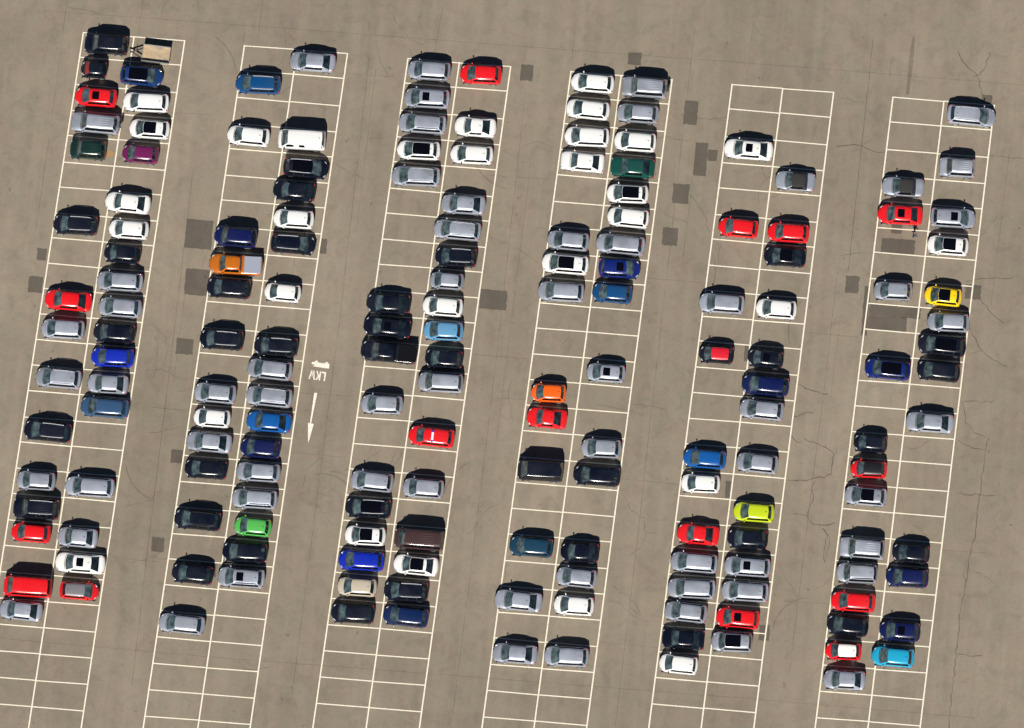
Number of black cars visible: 38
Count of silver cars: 62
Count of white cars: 30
